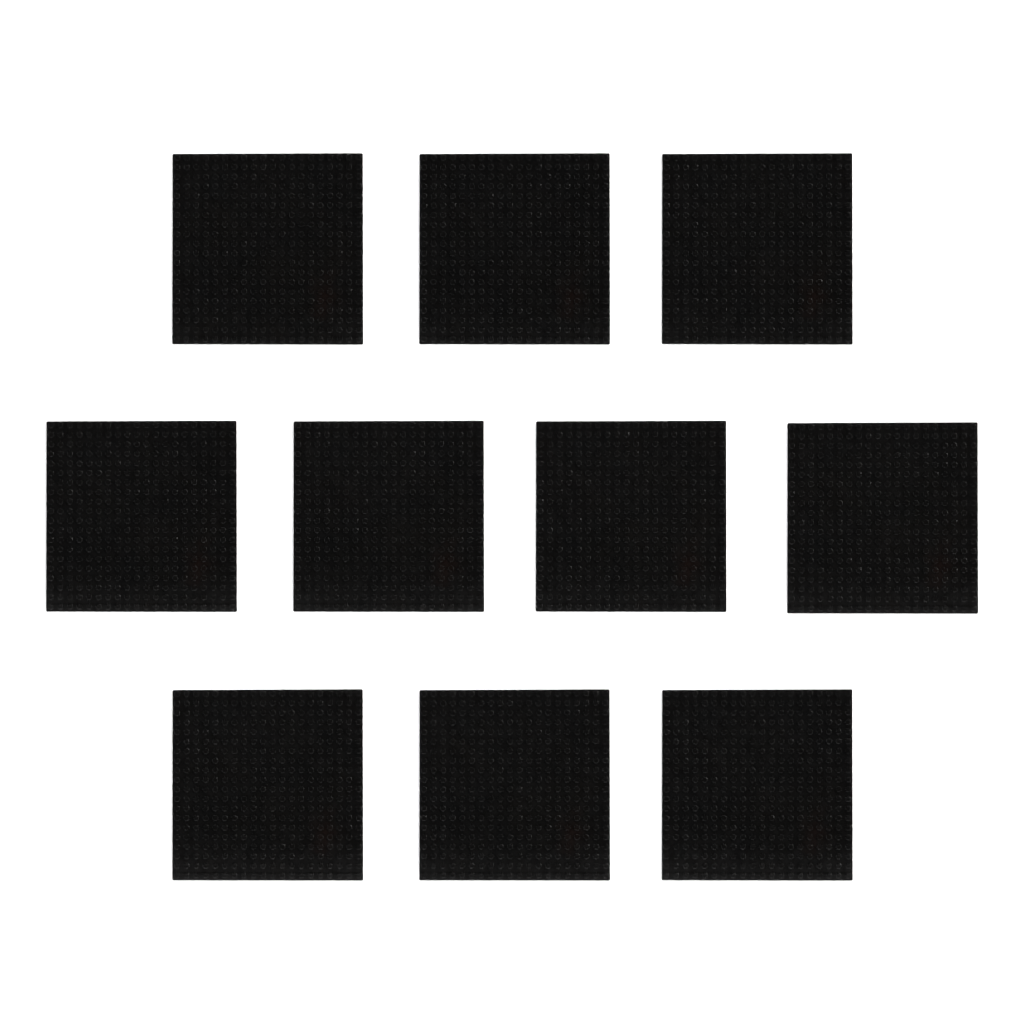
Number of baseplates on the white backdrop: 10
